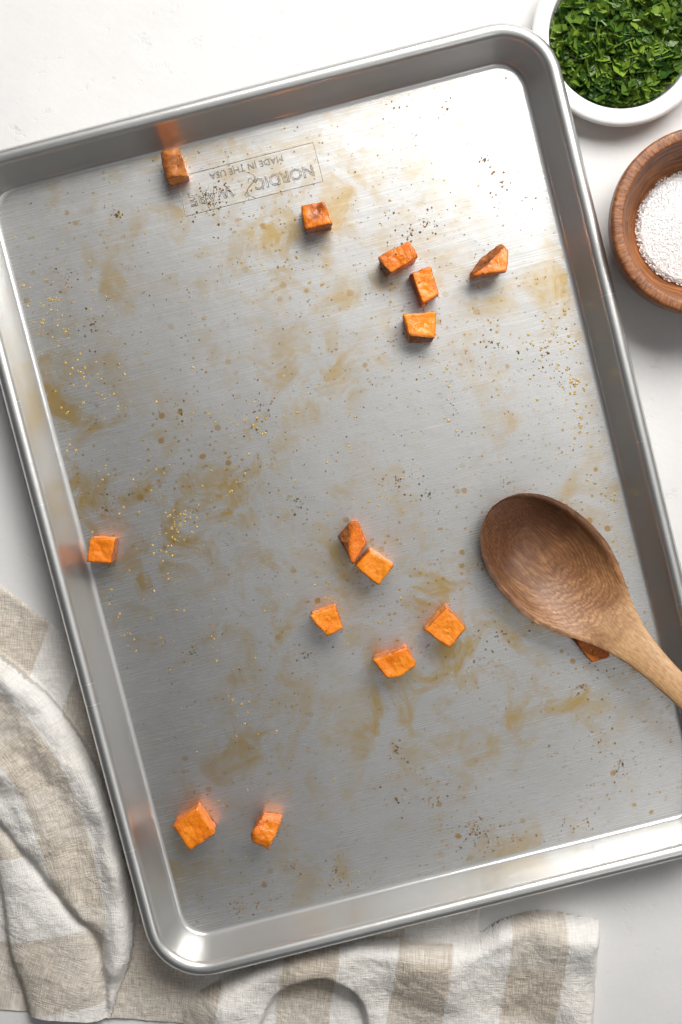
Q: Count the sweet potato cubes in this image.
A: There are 15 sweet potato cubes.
